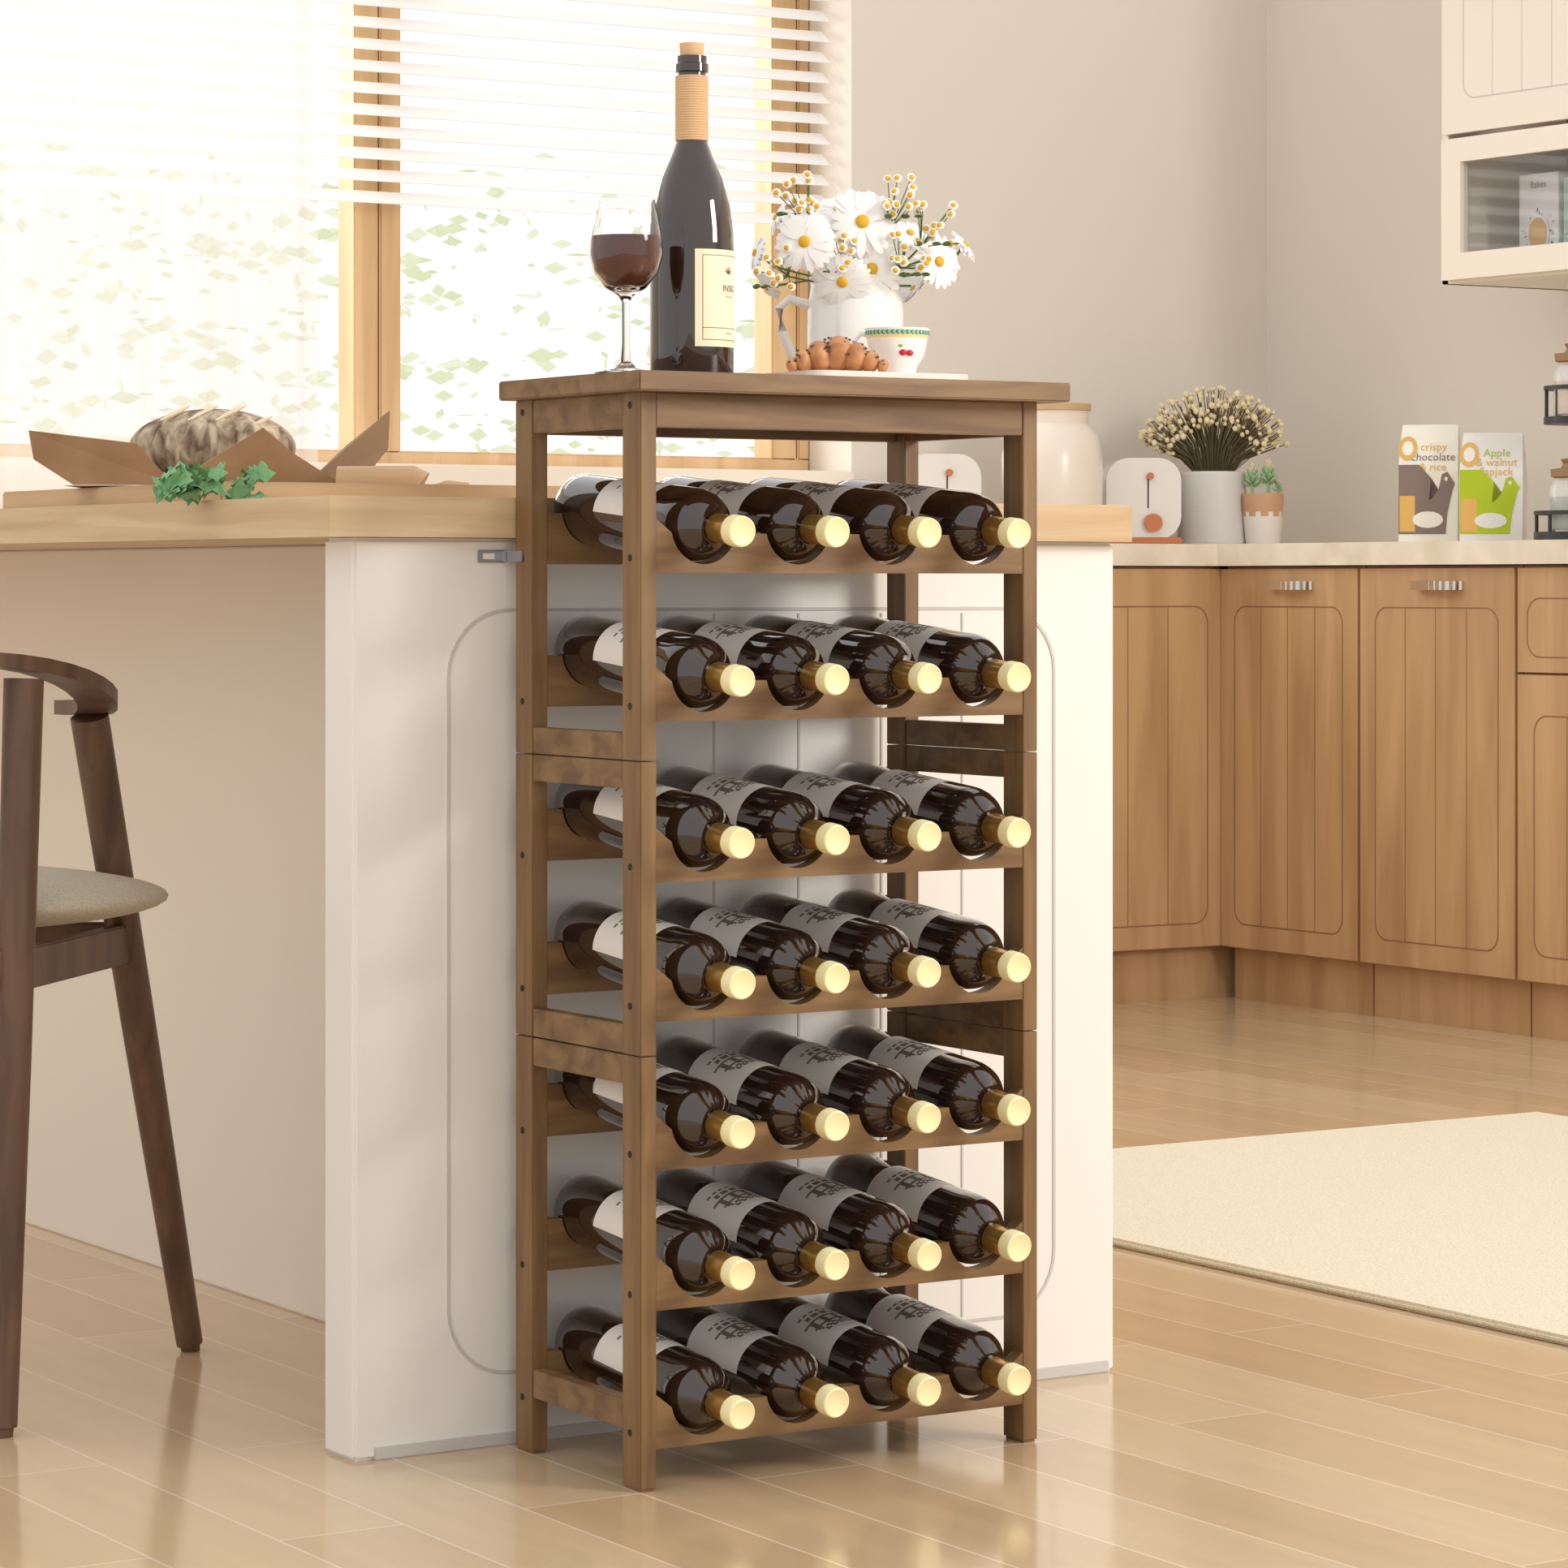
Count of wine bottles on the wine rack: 29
